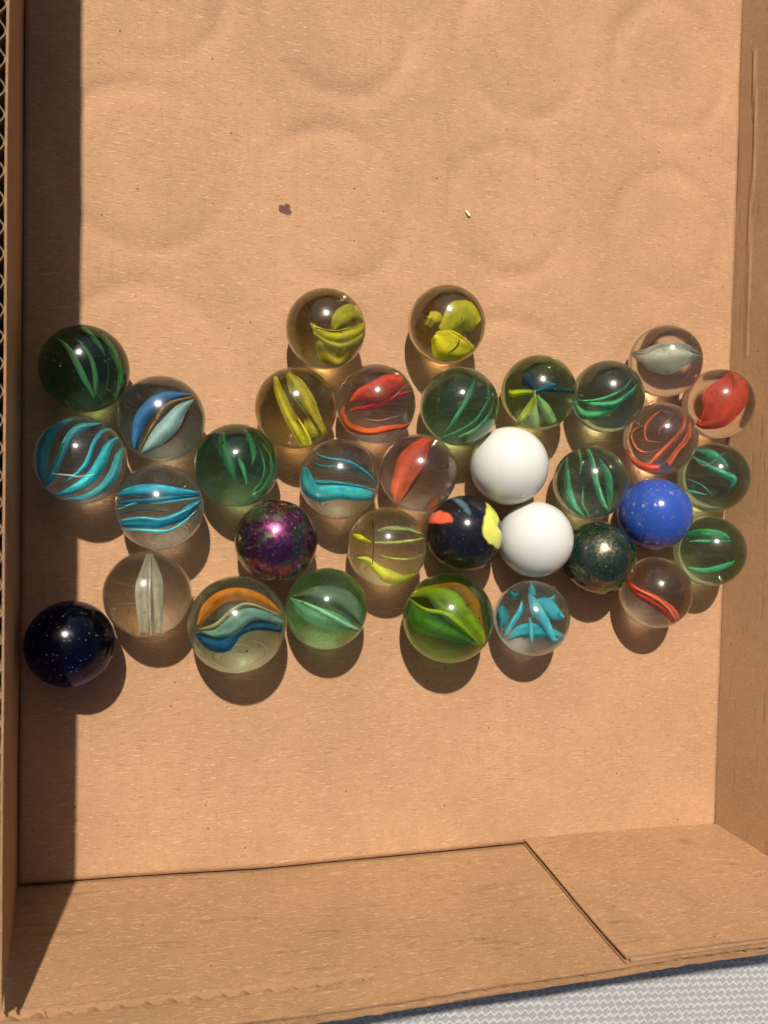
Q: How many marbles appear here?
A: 34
